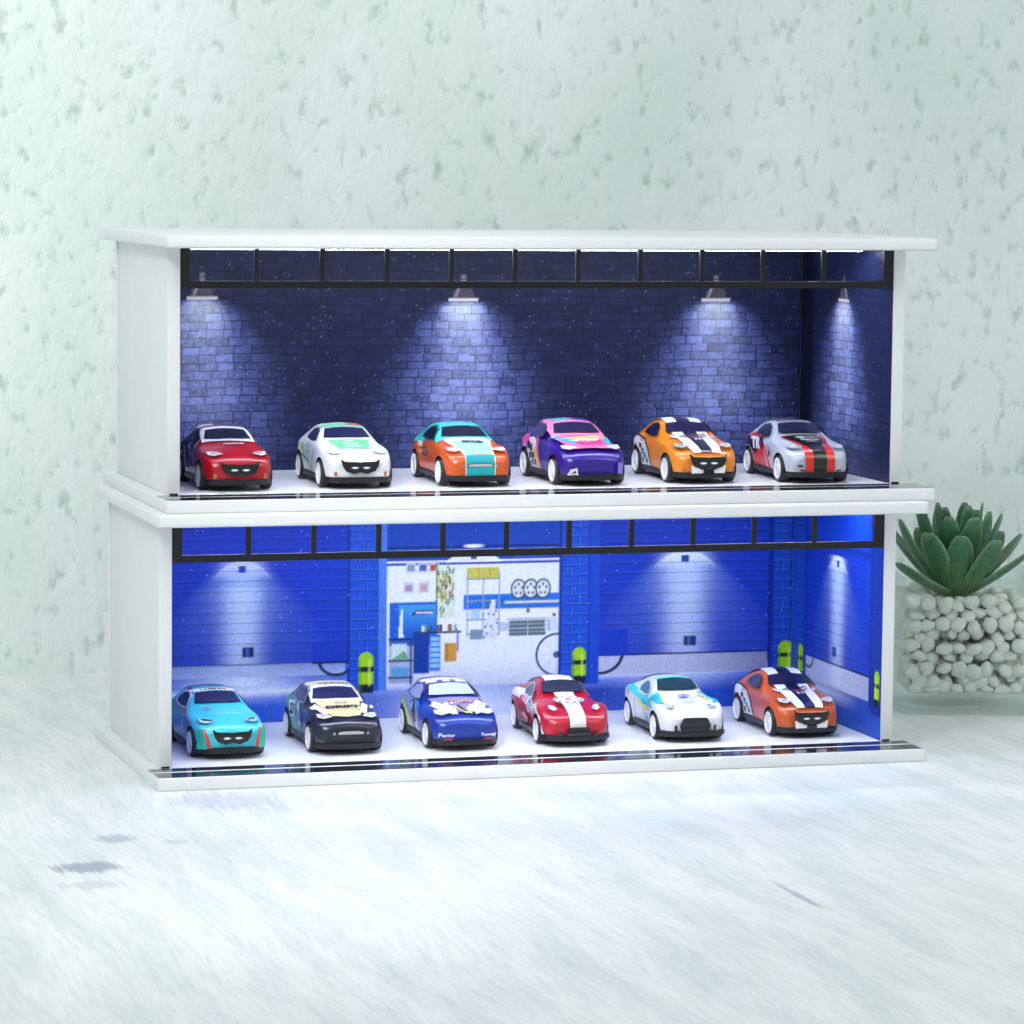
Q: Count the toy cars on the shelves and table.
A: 12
